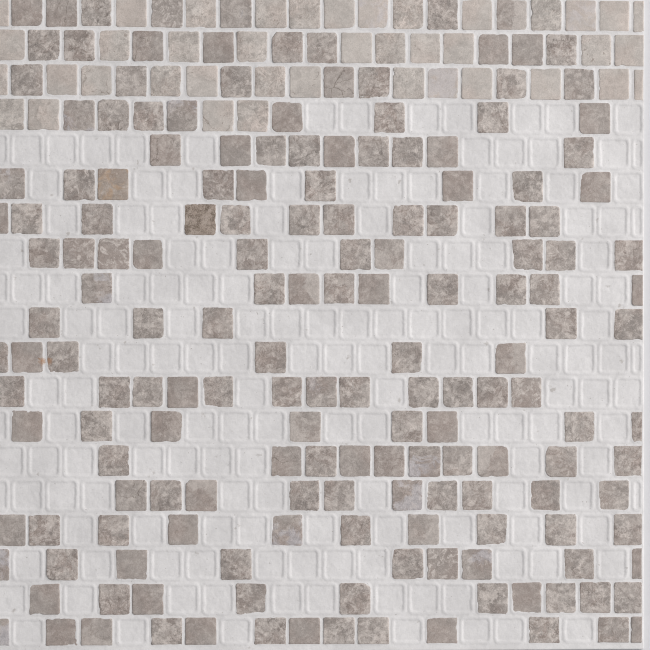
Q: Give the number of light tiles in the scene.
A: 40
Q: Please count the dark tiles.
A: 172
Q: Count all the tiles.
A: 212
